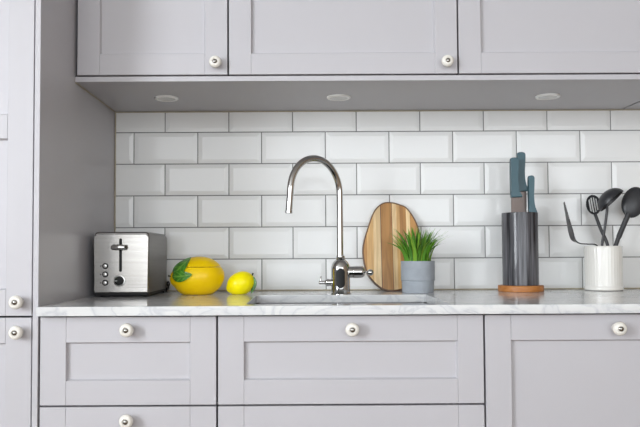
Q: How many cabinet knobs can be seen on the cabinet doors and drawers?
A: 8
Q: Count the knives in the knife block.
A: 3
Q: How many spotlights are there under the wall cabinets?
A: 3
